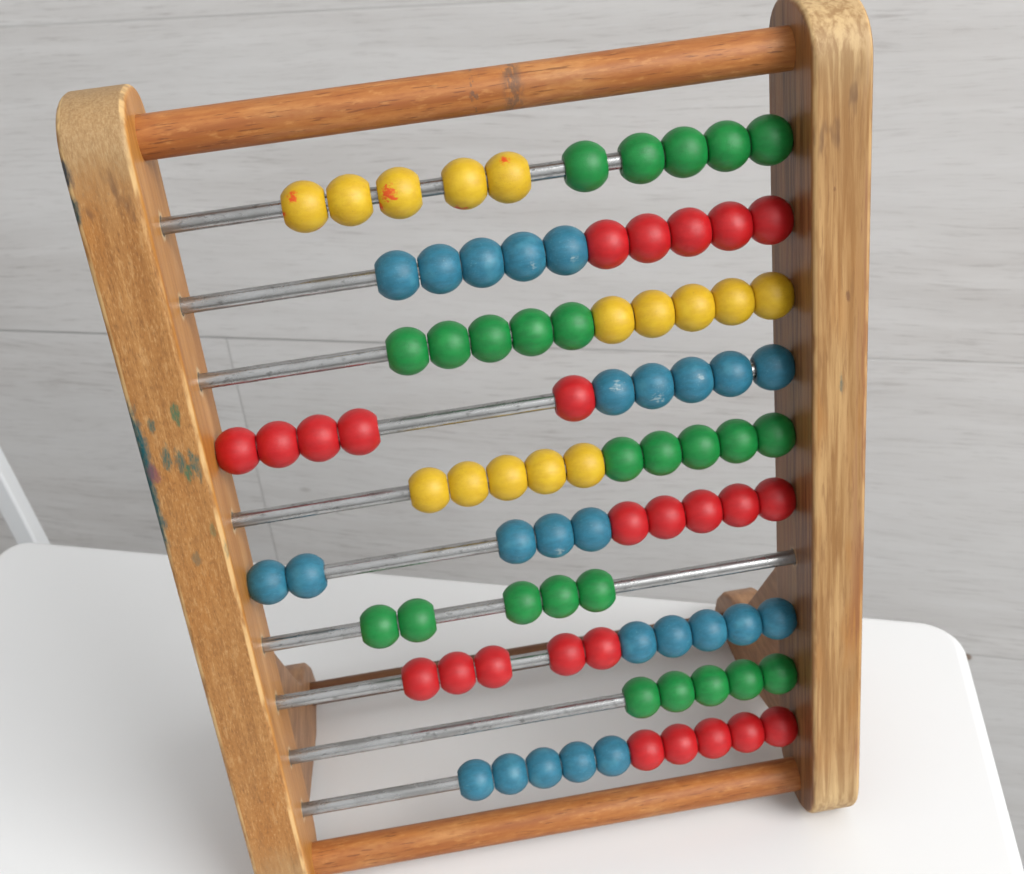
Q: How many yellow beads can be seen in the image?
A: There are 15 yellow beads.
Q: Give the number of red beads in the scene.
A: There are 25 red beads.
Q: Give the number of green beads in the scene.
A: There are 25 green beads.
